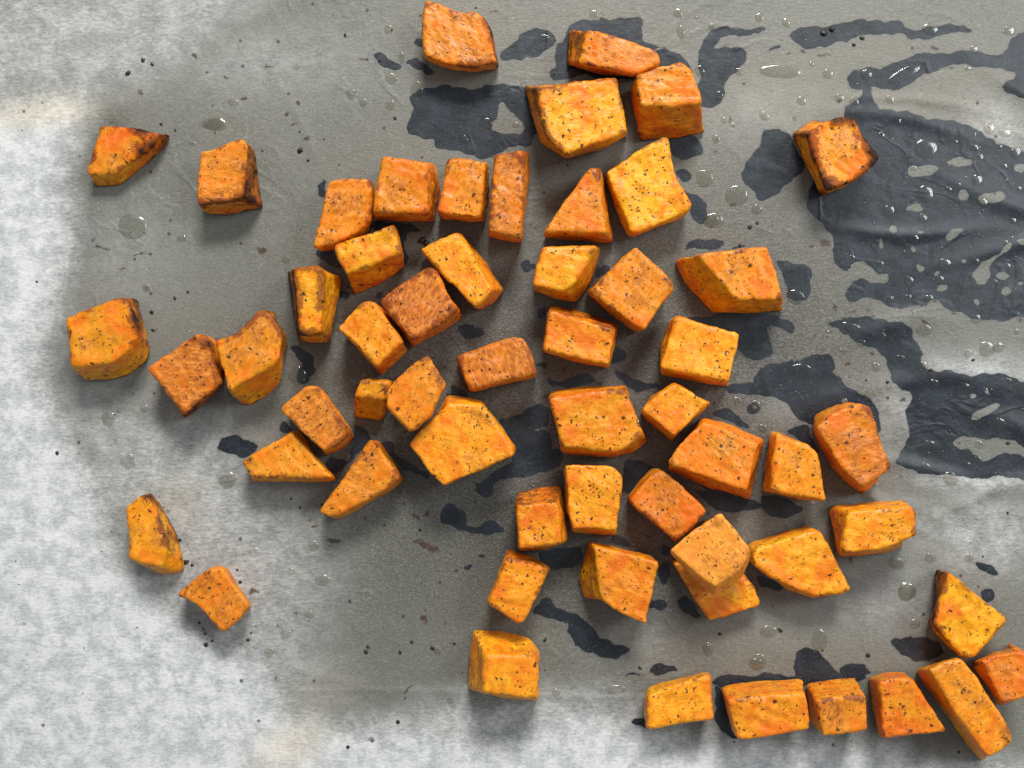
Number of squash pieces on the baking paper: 57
